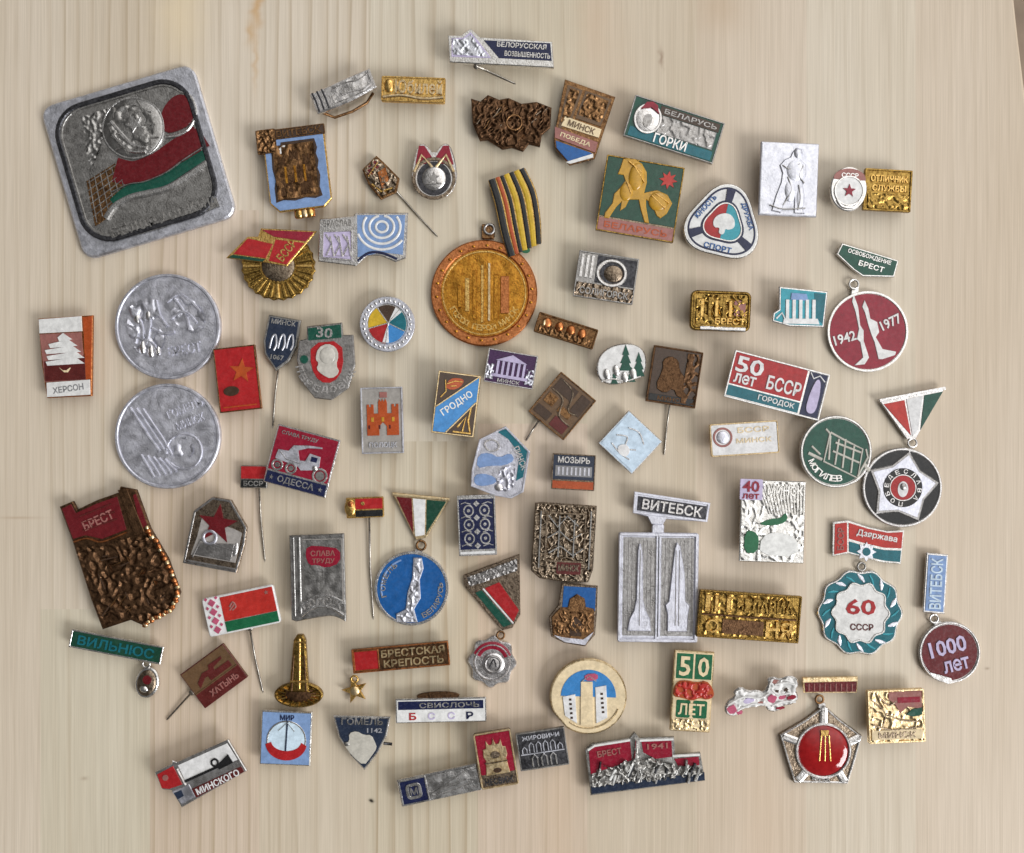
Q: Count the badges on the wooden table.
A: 76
